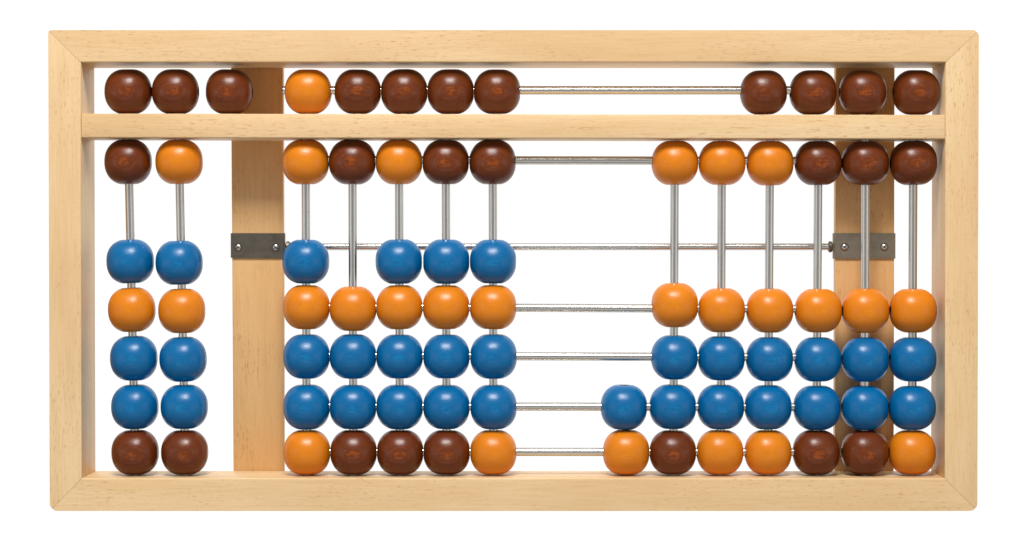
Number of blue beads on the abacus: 33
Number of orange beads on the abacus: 26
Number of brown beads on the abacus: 26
